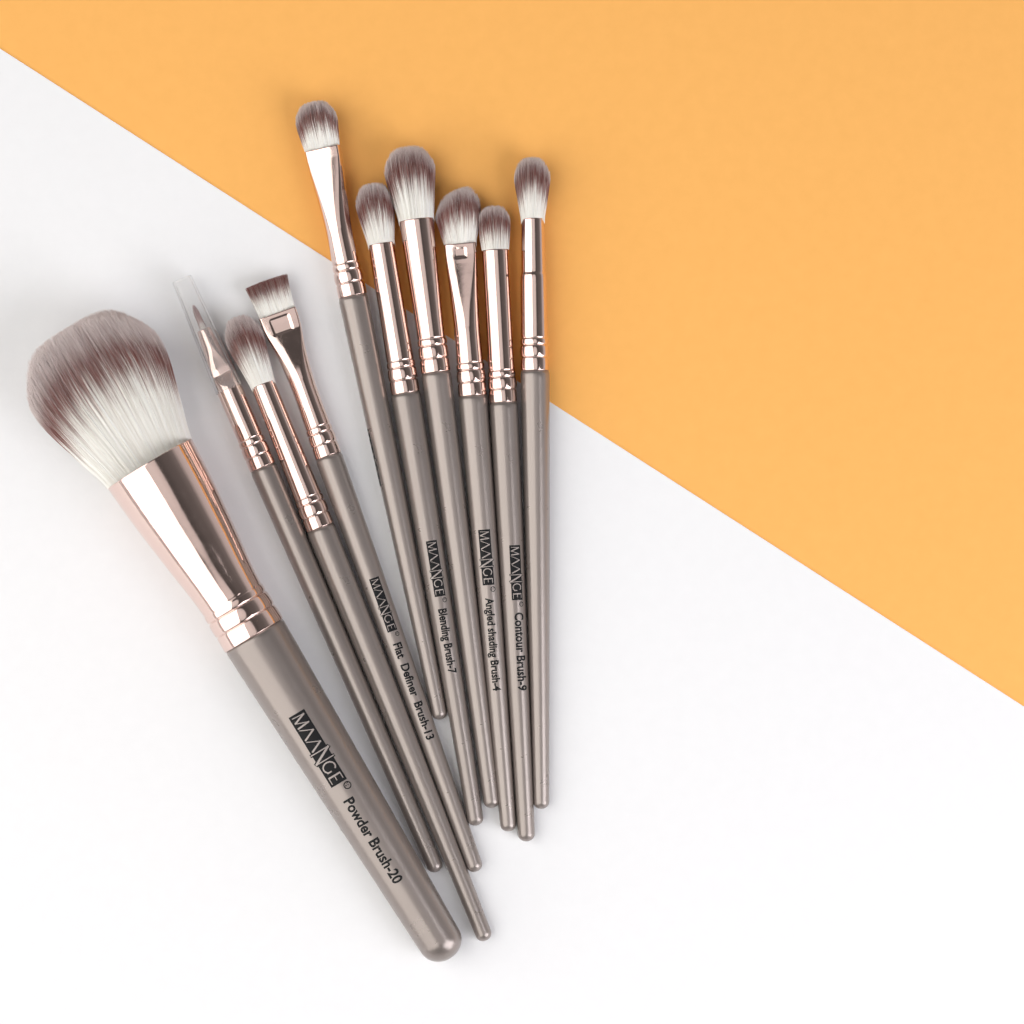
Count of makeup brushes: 10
